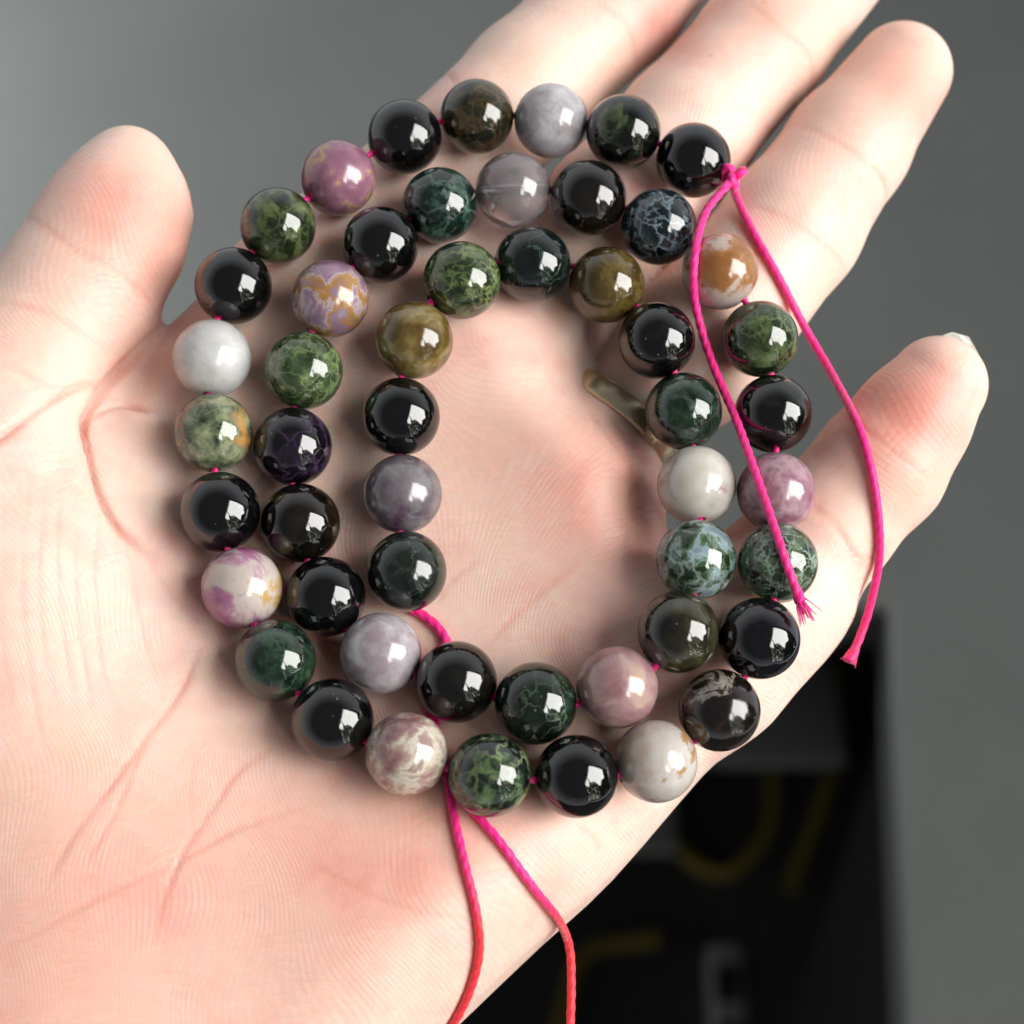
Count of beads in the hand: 51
